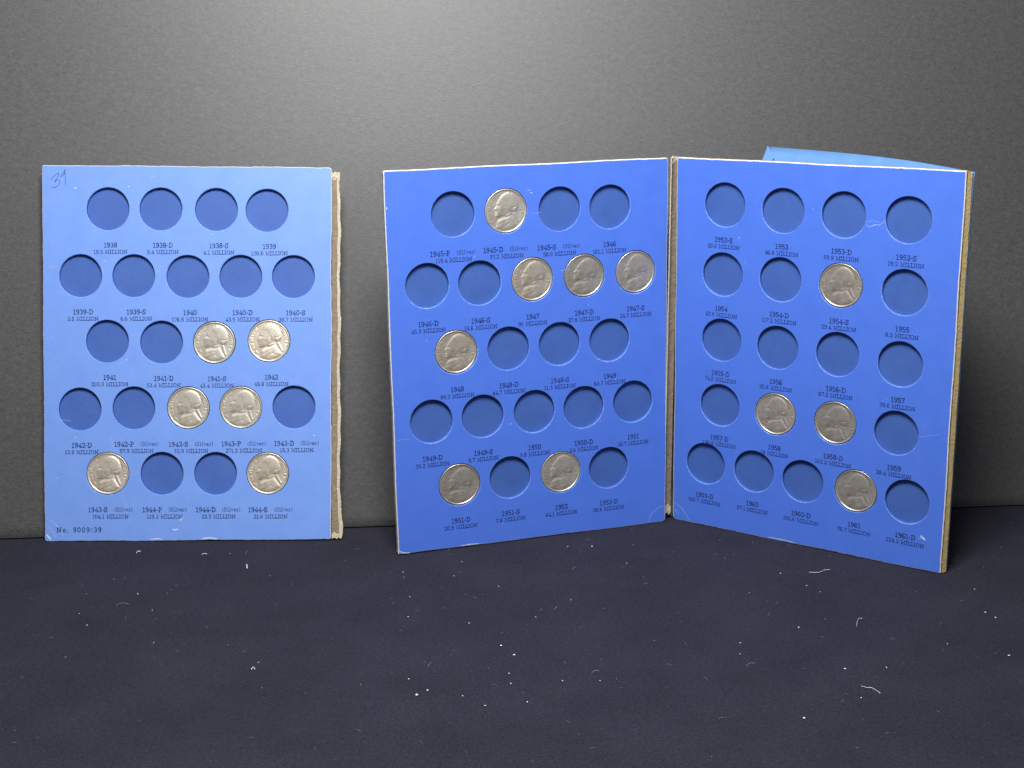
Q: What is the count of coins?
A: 17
